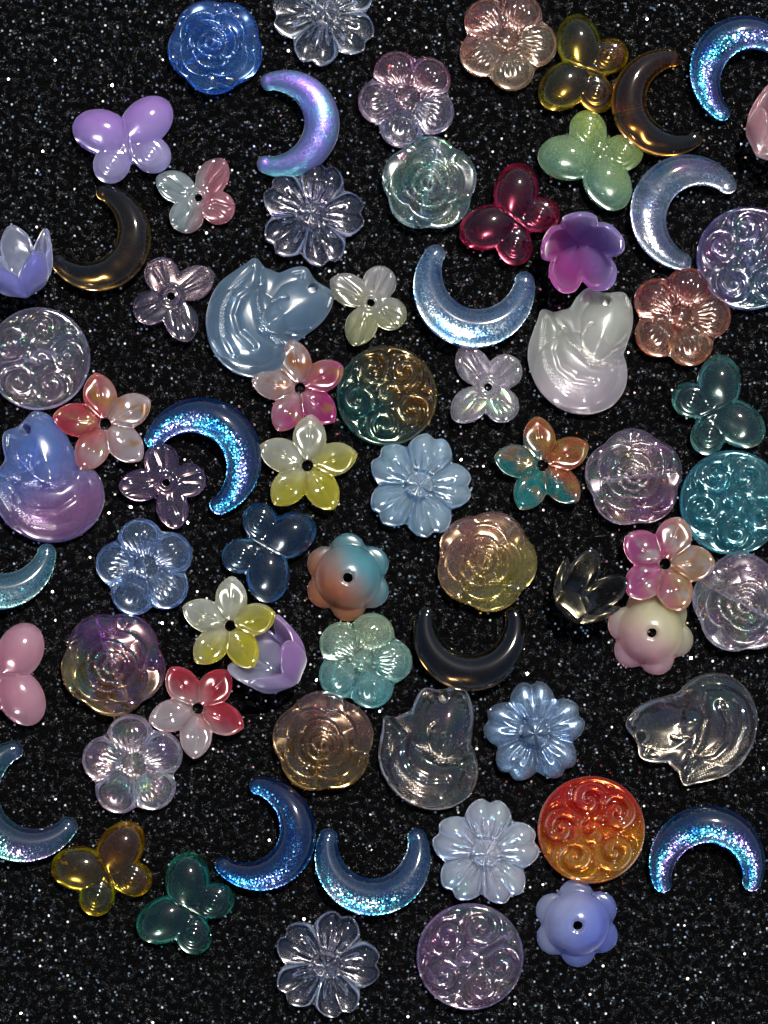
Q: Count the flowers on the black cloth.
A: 34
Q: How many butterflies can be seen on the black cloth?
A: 14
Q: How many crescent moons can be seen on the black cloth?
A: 13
